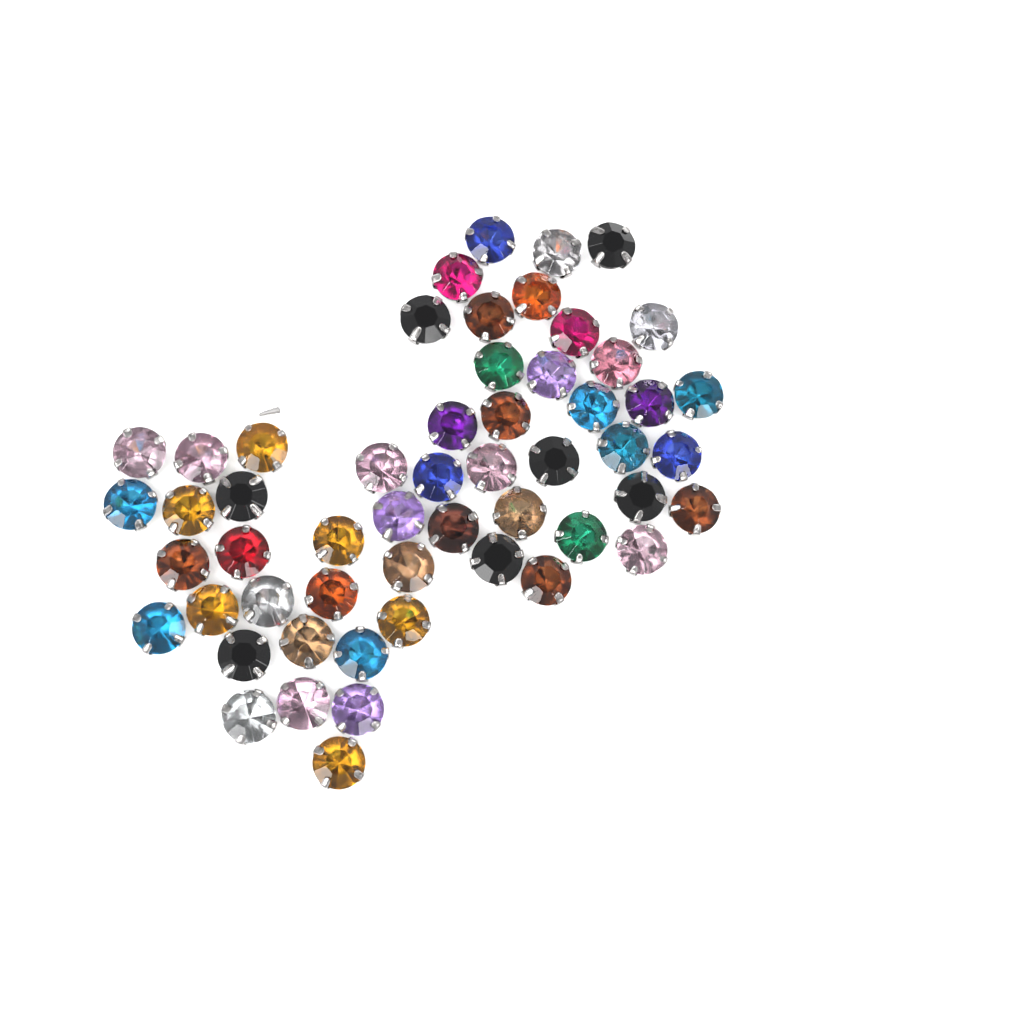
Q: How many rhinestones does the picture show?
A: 54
